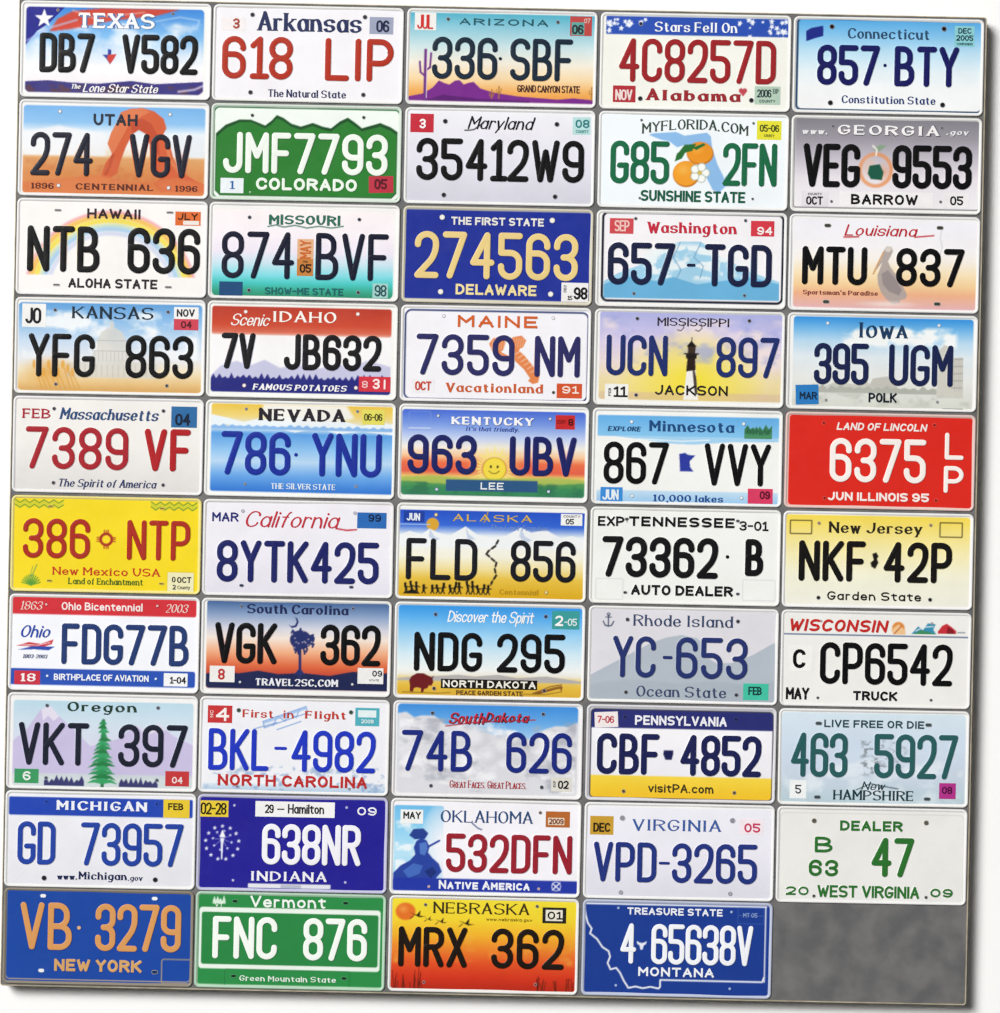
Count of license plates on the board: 49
